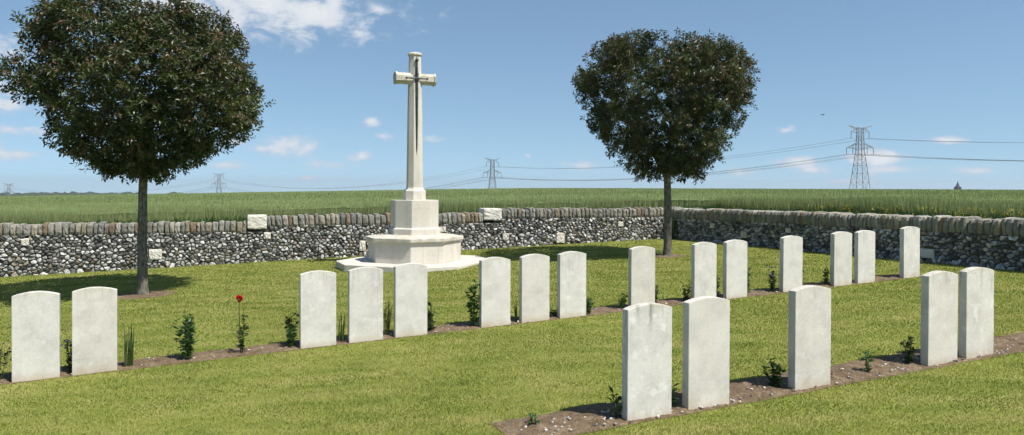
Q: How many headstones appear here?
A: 20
